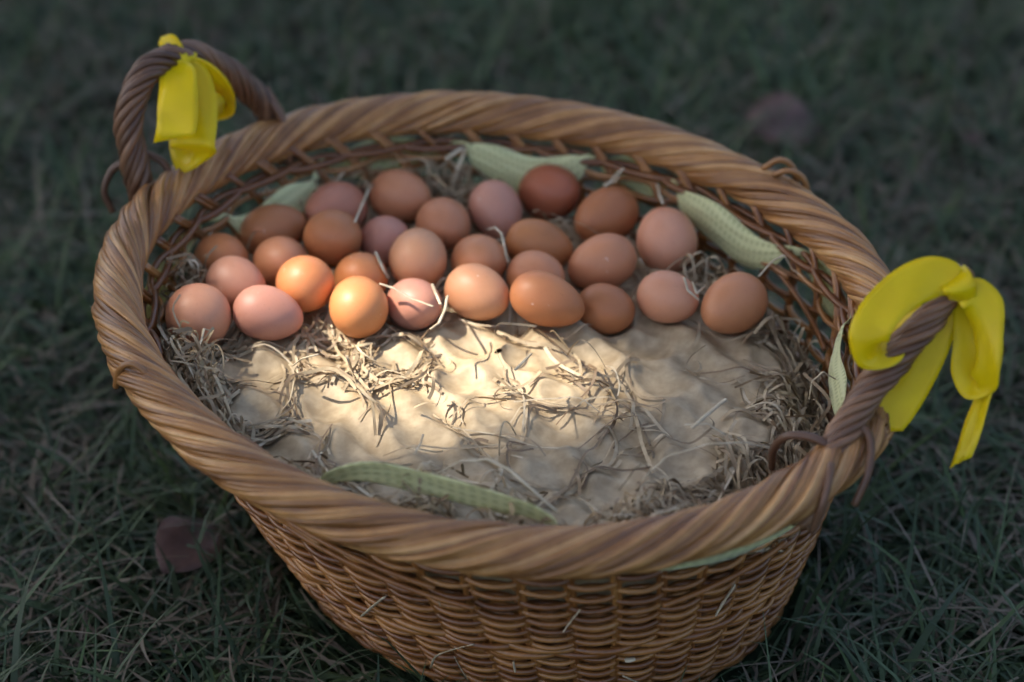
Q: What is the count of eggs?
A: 29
